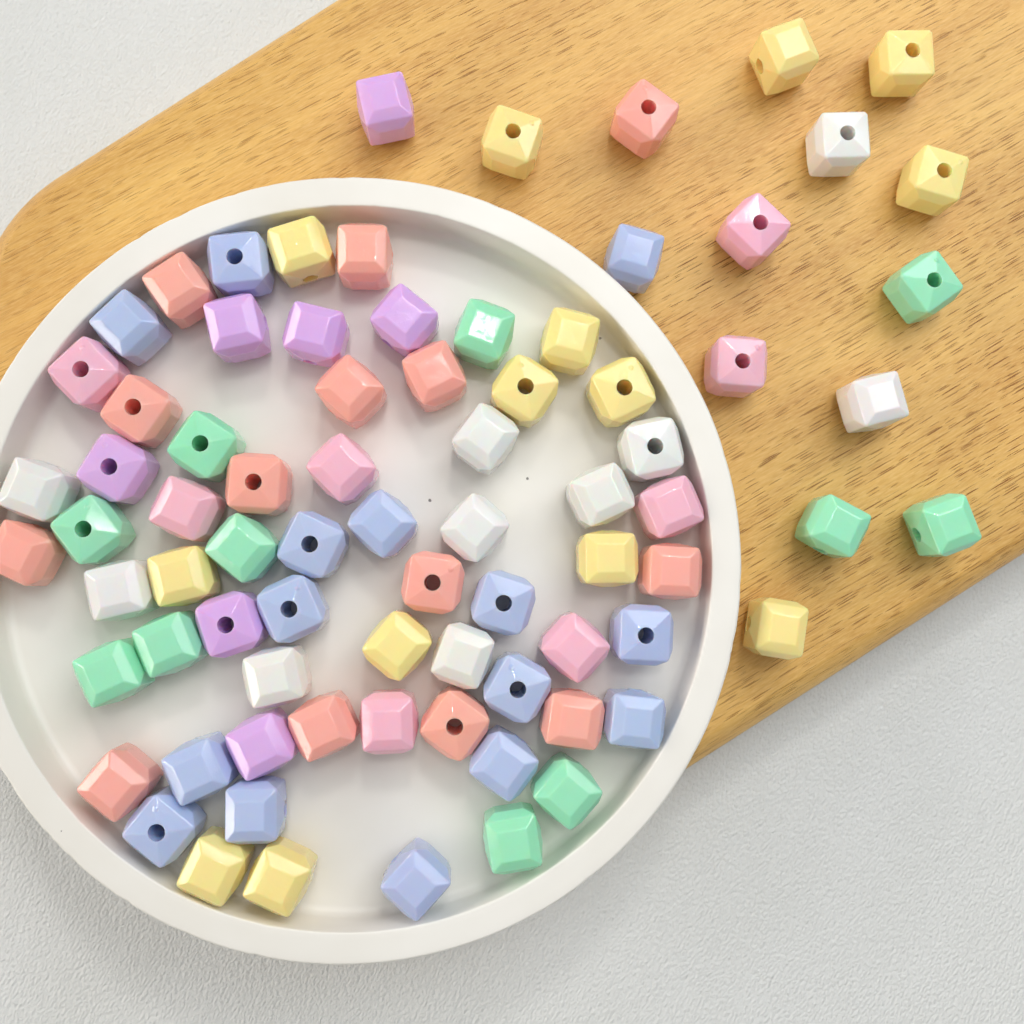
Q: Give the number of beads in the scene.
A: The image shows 79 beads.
